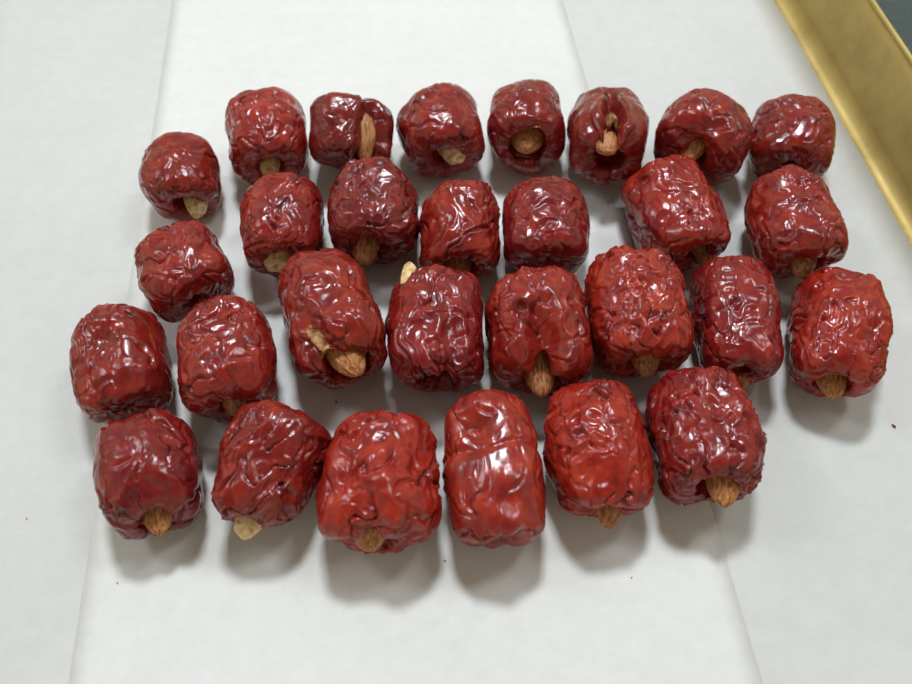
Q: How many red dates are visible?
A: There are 29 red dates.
